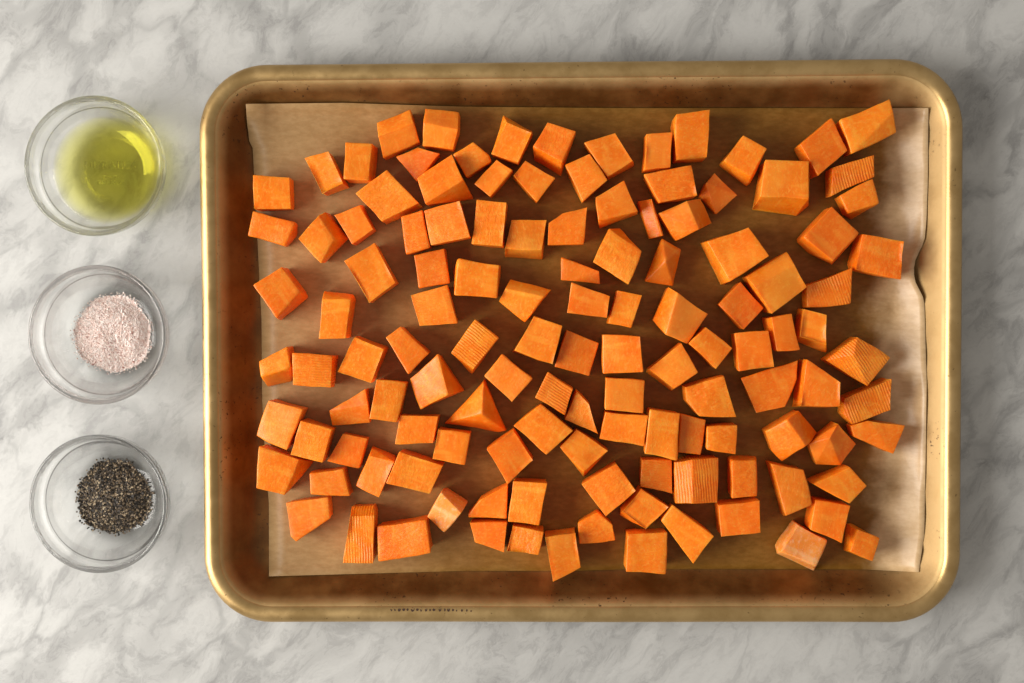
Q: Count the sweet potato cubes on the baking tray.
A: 123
